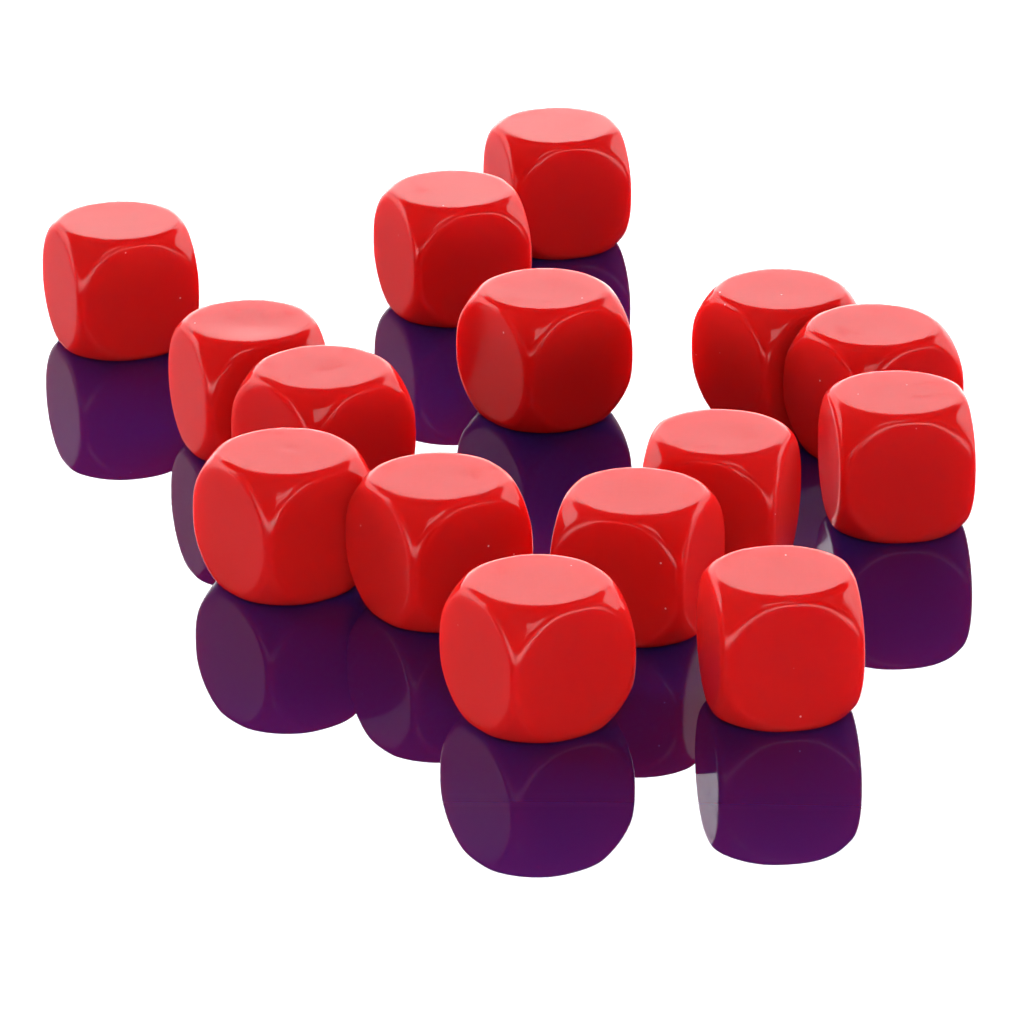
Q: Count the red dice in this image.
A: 15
